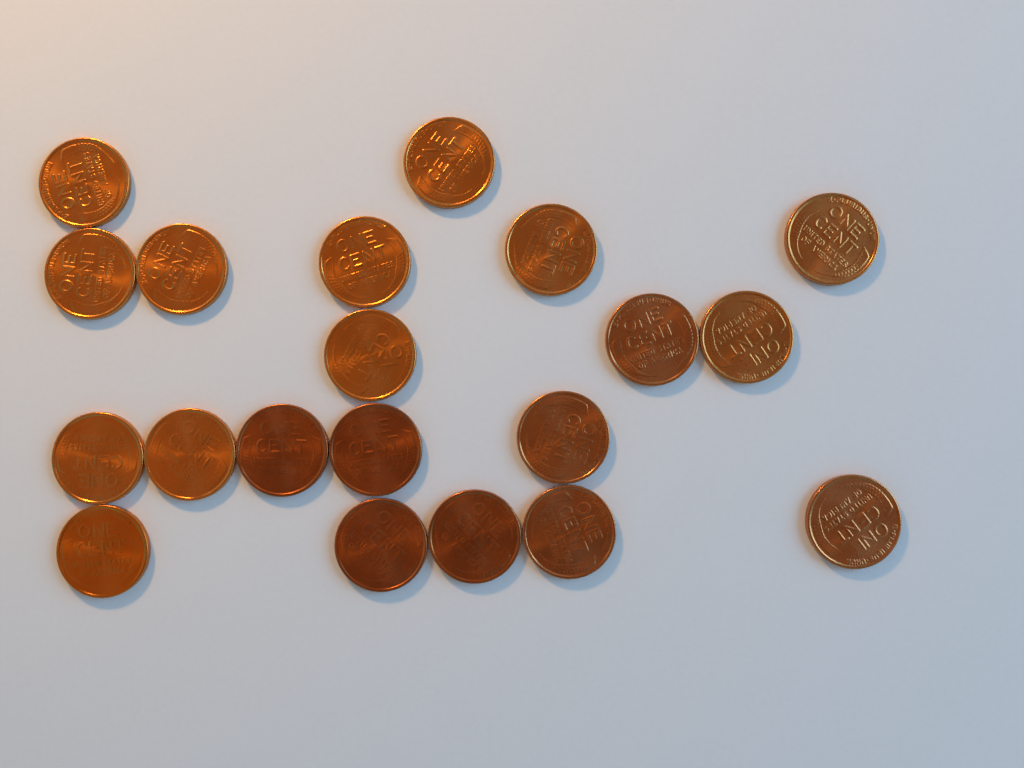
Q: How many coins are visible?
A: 20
